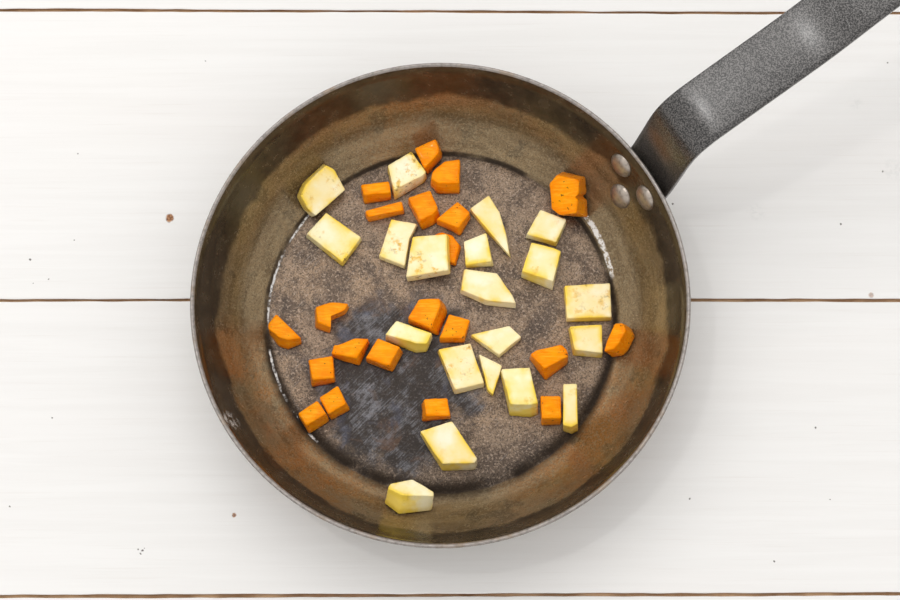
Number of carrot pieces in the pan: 21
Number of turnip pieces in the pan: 20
